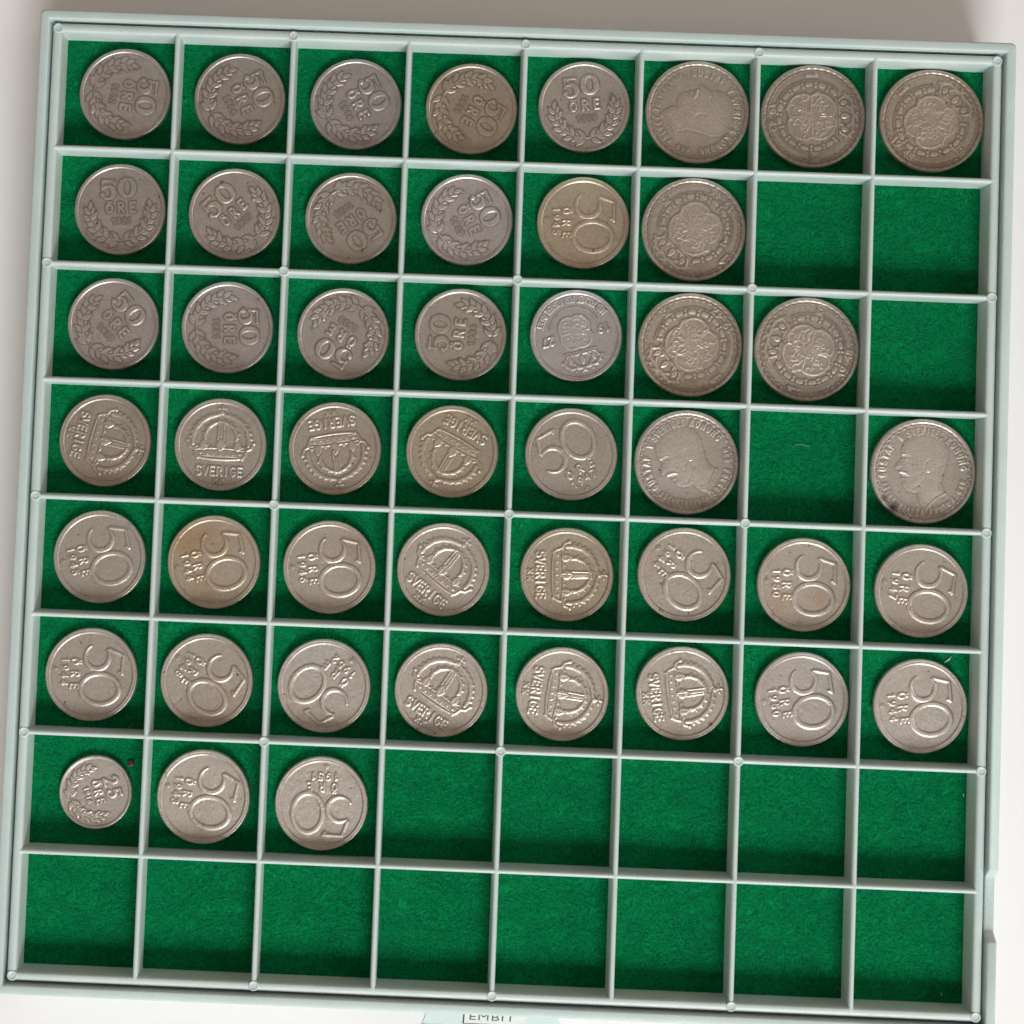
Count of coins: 47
